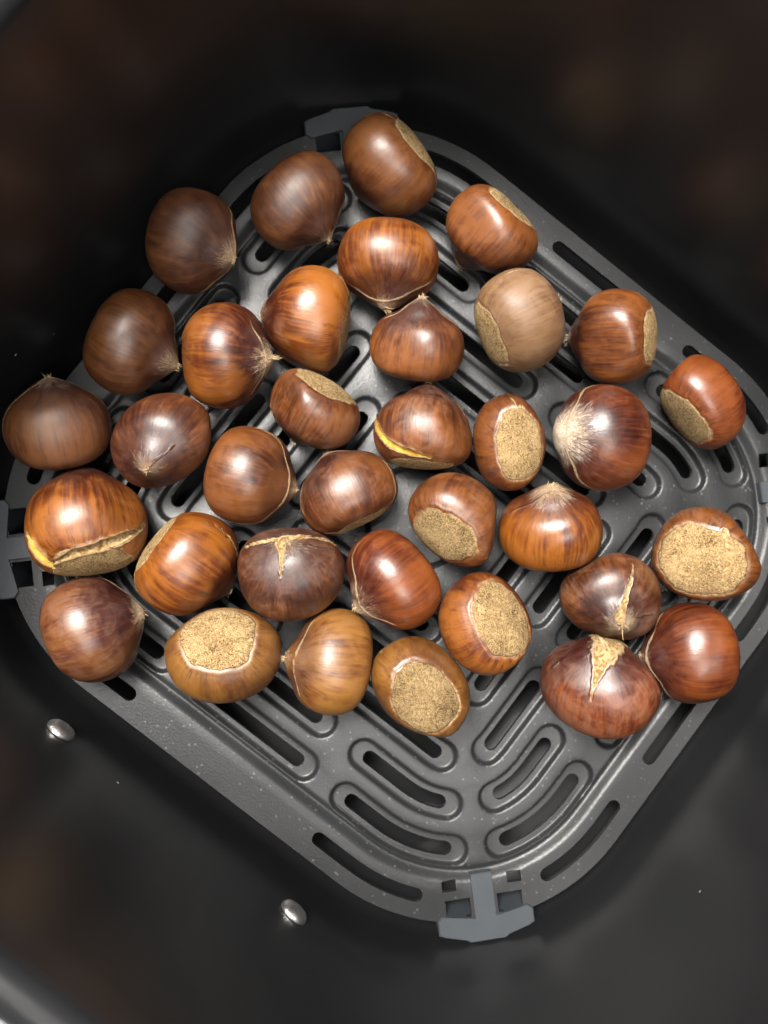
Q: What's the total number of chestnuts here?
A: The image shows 35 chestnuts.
